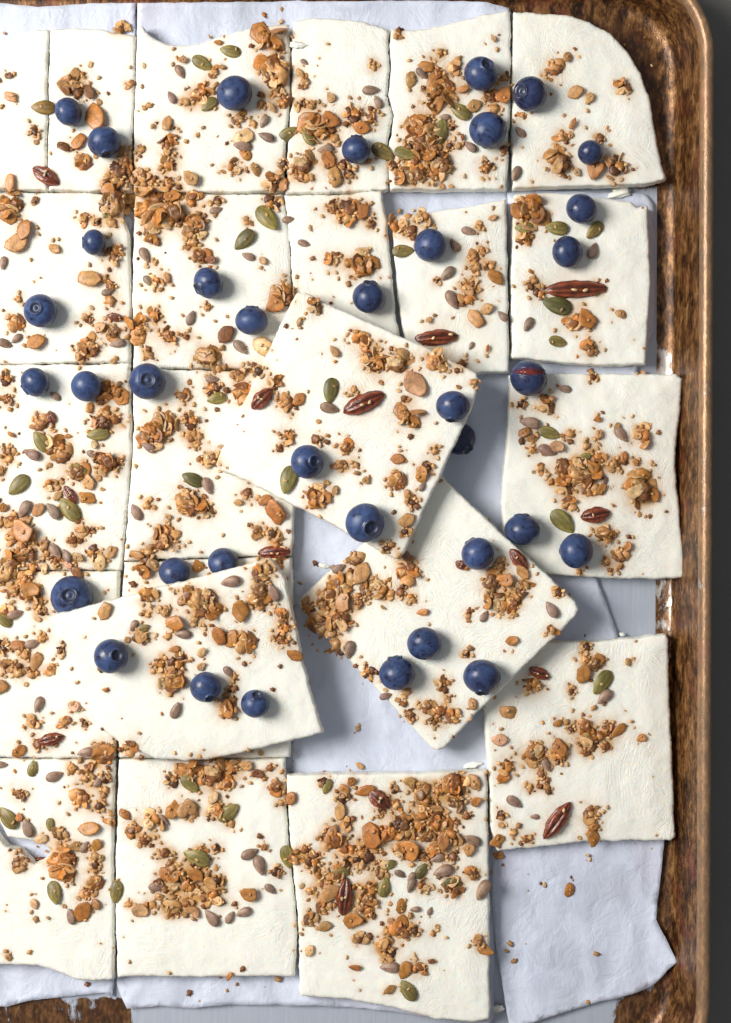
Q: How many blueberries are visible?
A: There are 36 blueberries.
